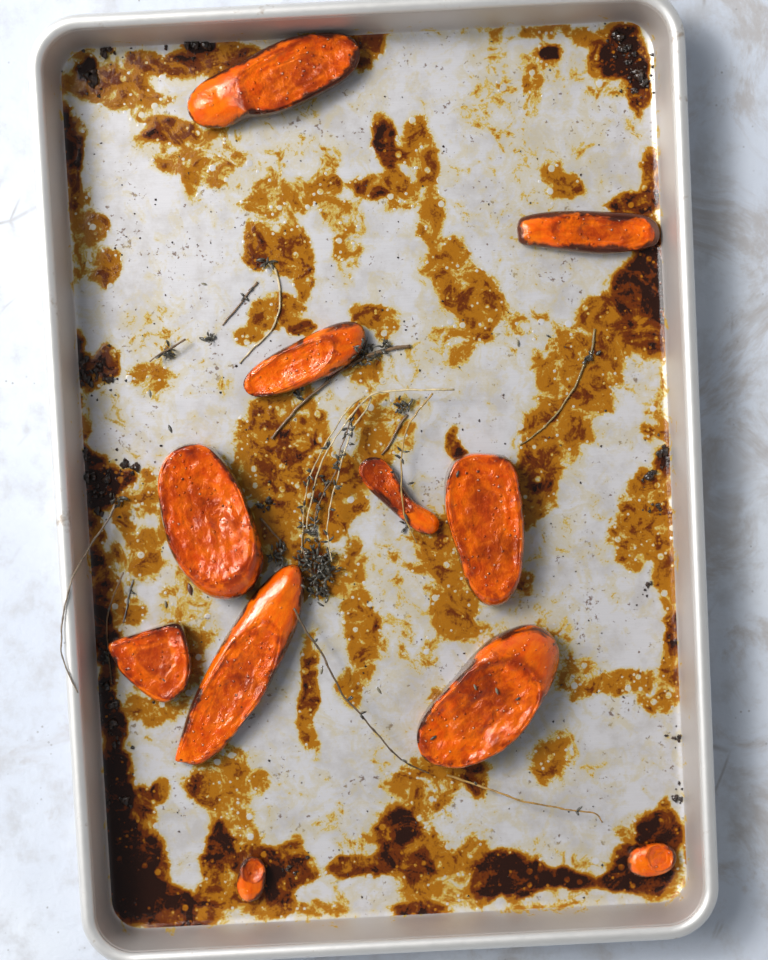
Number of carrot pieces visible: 11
